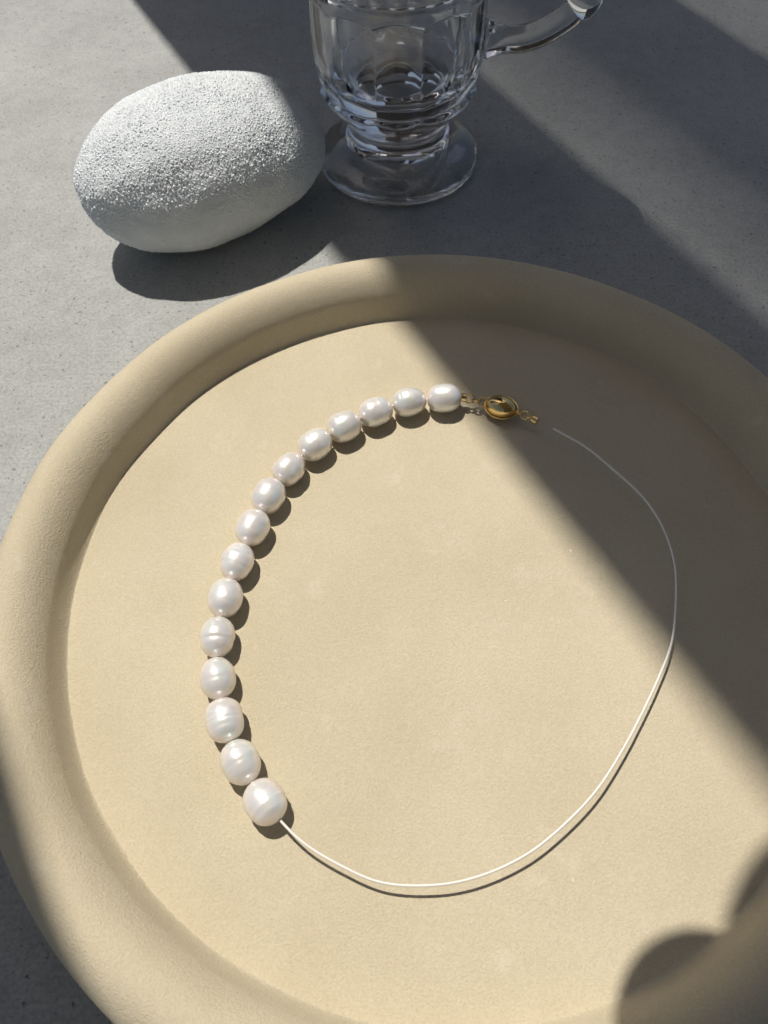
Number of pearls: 15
